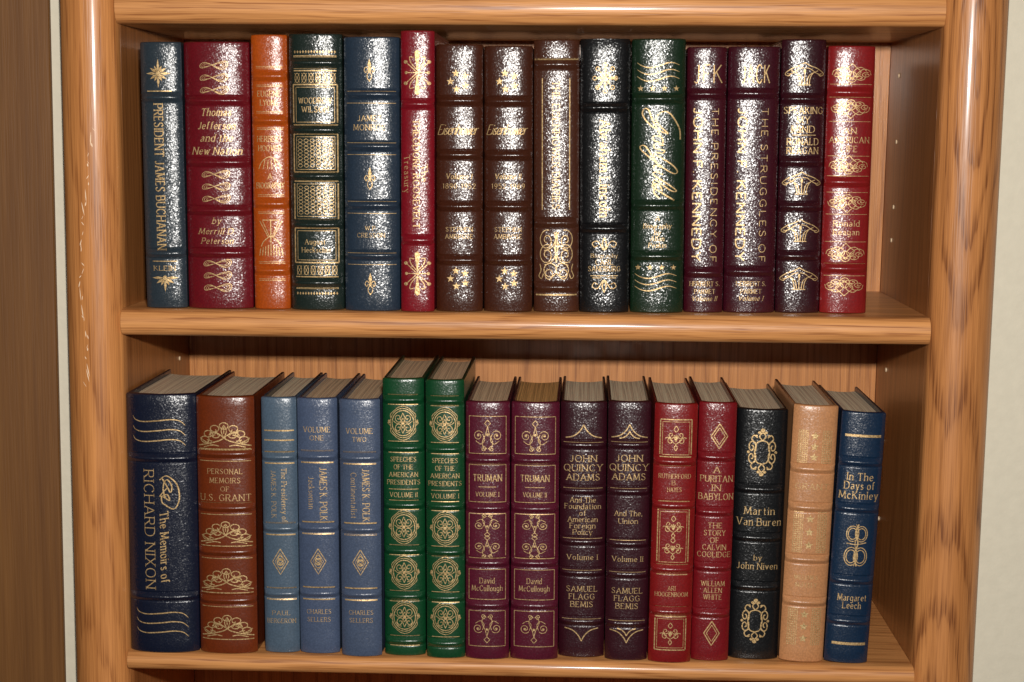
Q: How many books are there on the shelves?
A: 31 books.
